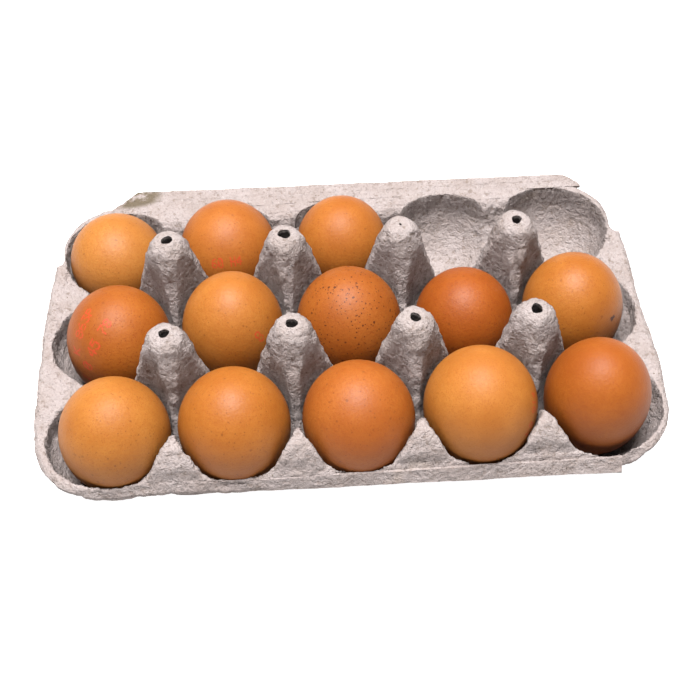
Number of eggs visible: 13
